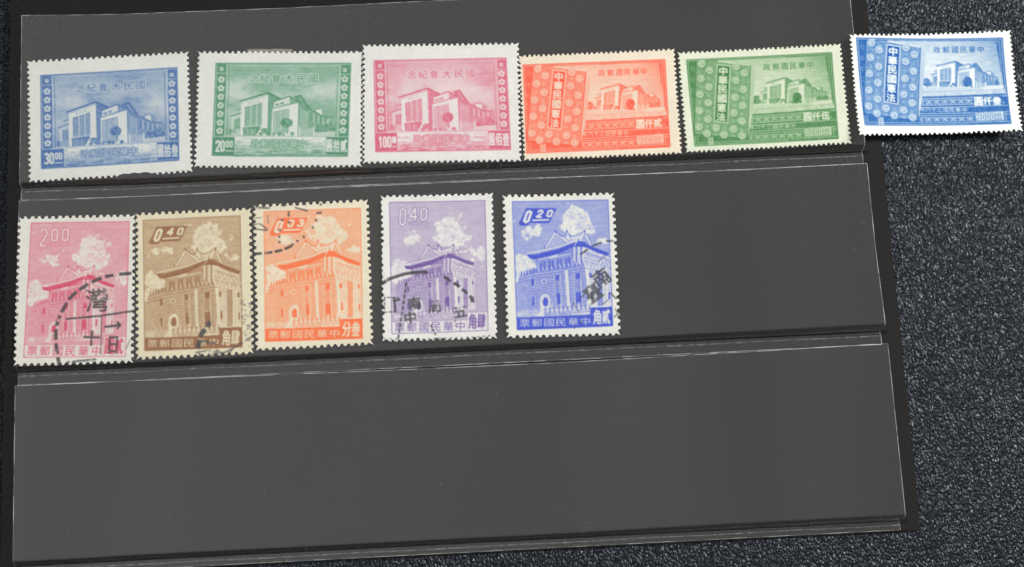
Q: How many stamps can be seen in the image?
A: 11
